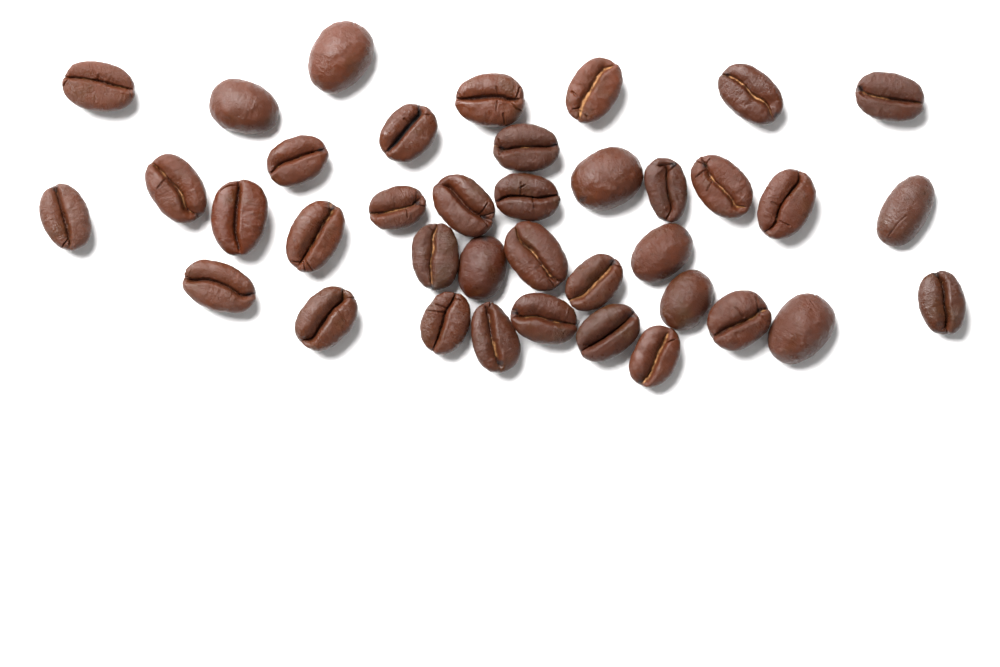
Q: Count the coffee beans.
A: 38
